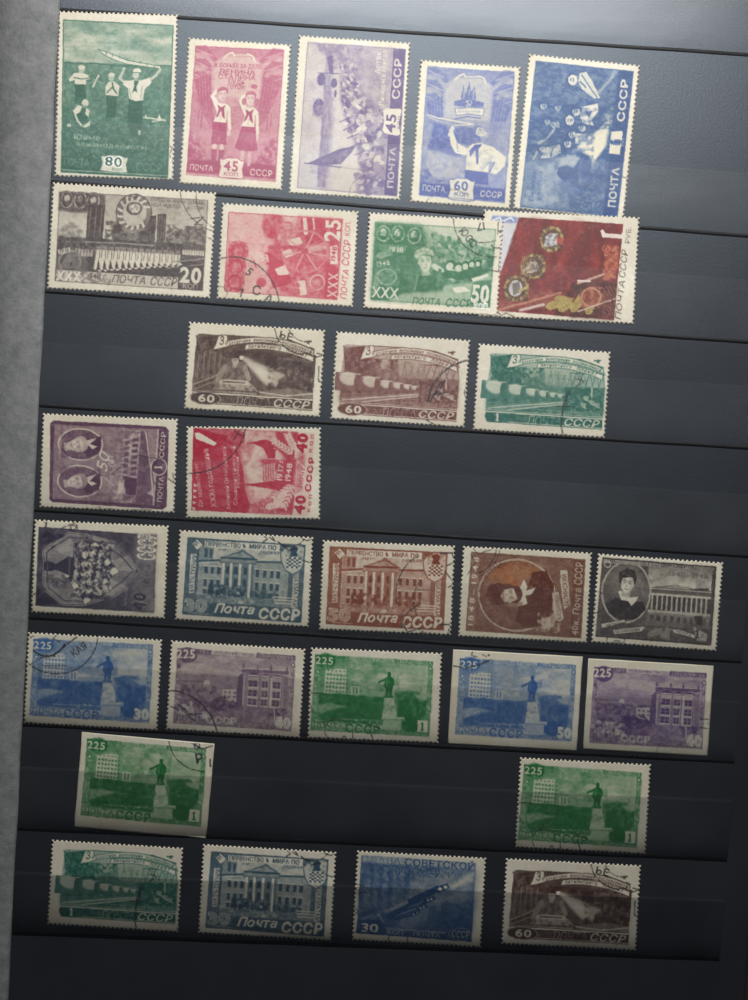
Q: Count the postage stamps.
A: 30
